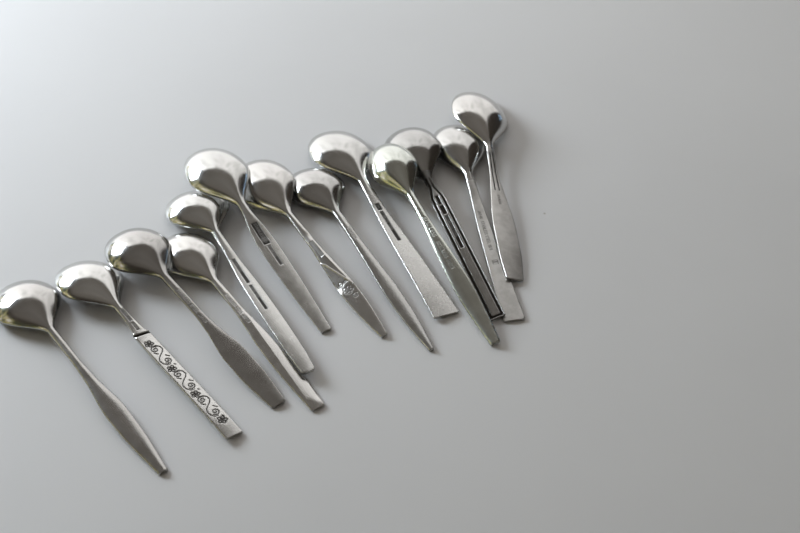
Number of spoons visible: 13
